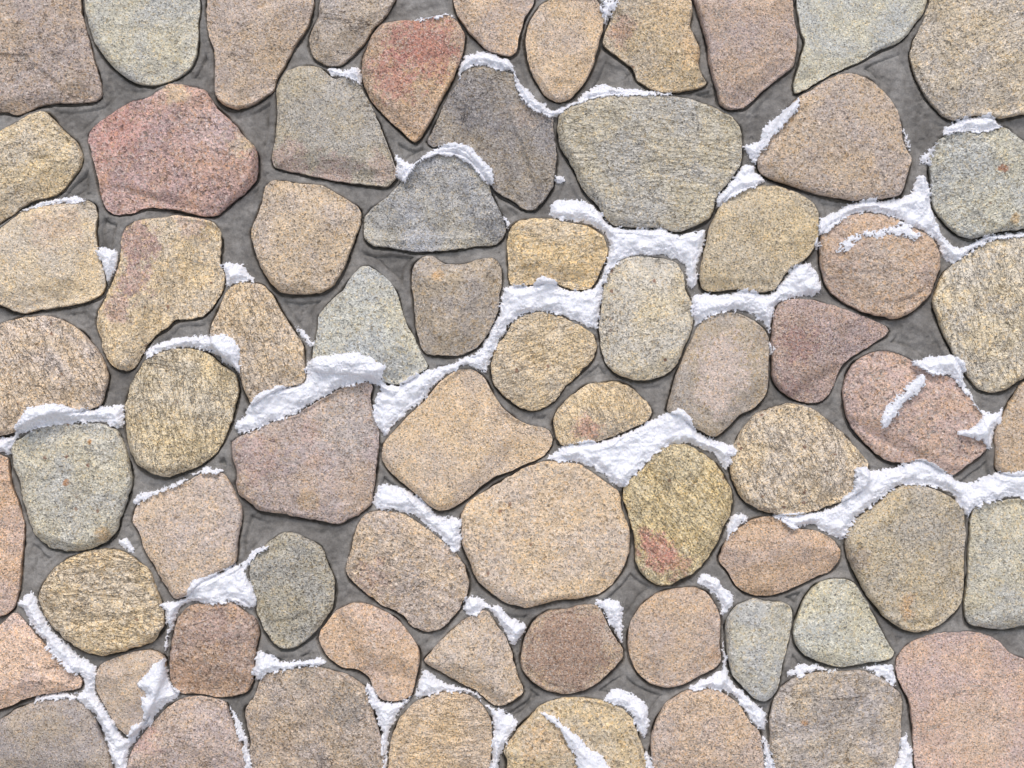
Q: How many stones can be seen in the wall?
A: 69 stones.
